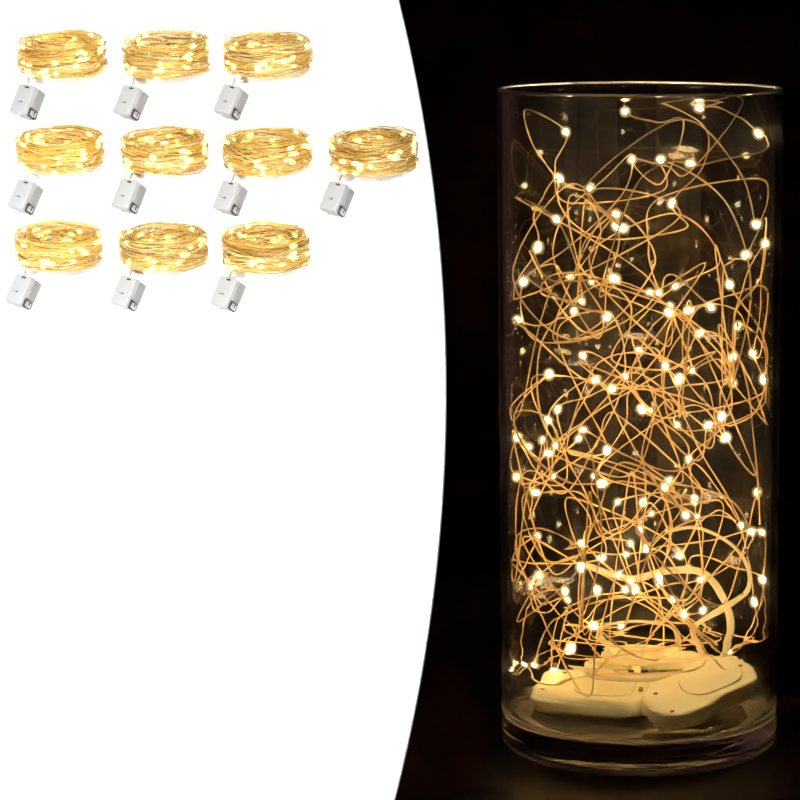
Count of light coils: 10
